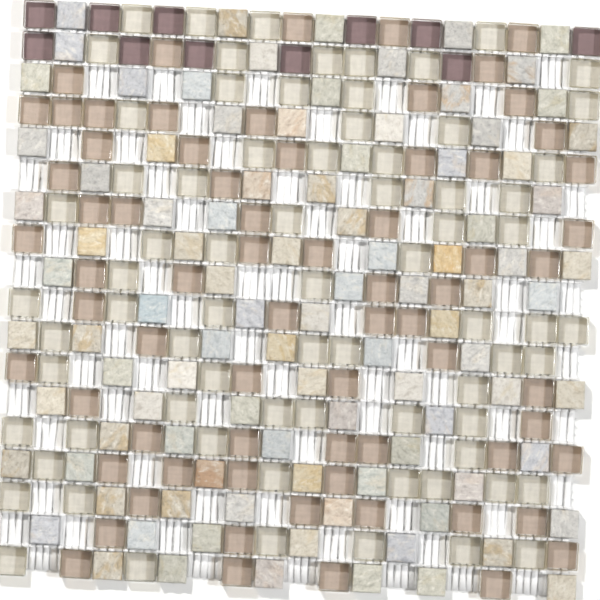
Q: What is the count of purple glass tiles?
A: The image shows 11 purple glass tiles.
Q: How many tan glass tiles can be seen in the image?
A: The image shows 70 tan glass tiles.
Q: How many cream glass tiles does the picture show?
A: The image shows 73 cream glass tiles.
